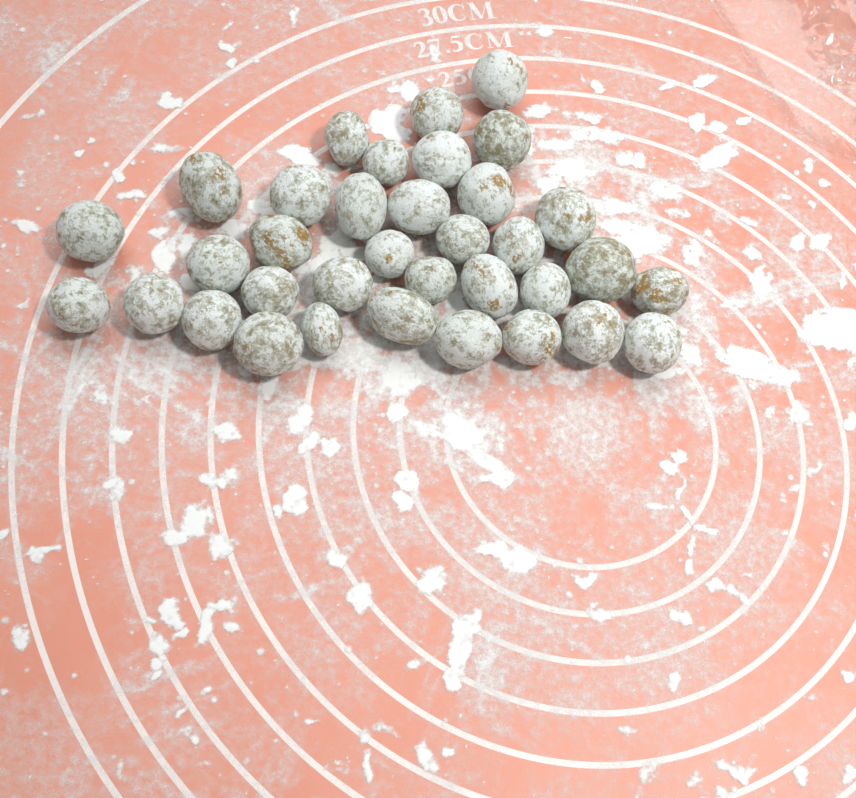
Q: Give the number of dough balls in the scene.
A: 35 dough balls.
